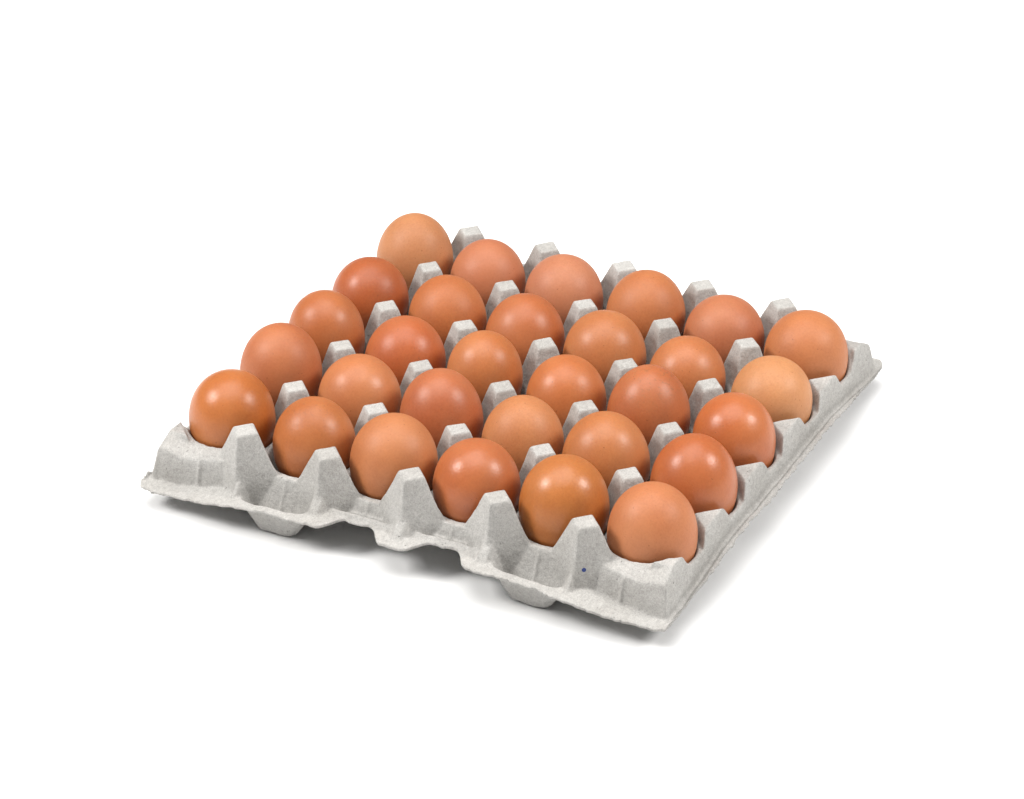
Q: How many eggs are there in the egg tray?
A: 30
